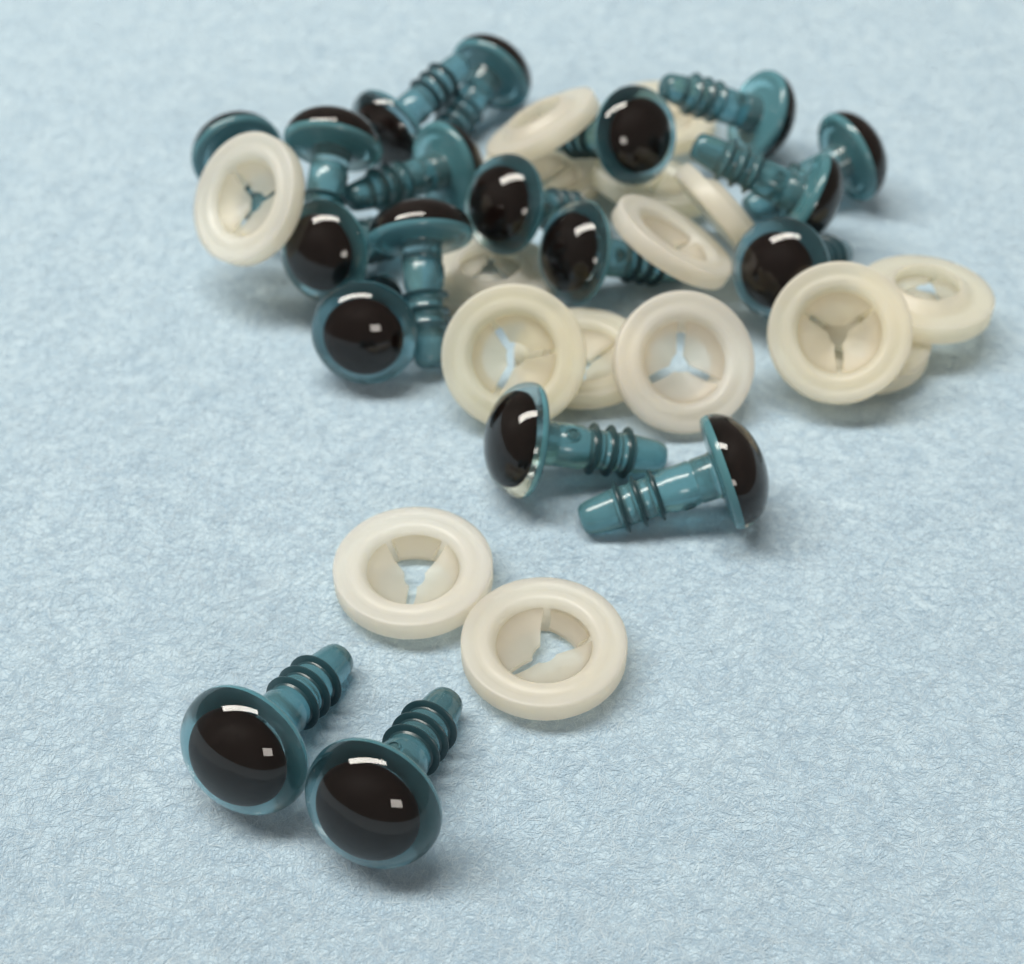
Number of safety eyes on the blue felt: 19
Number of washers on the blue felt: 16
